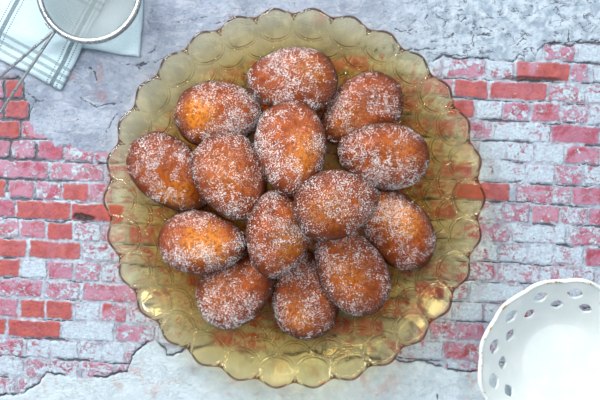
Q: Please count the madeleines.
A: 14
